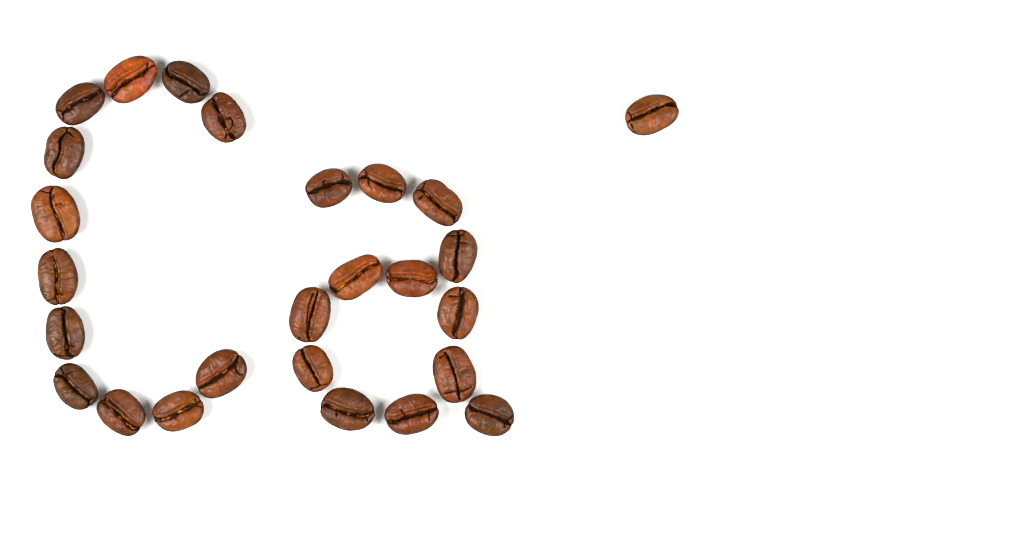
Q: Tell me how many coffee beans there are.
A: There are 26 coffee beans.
